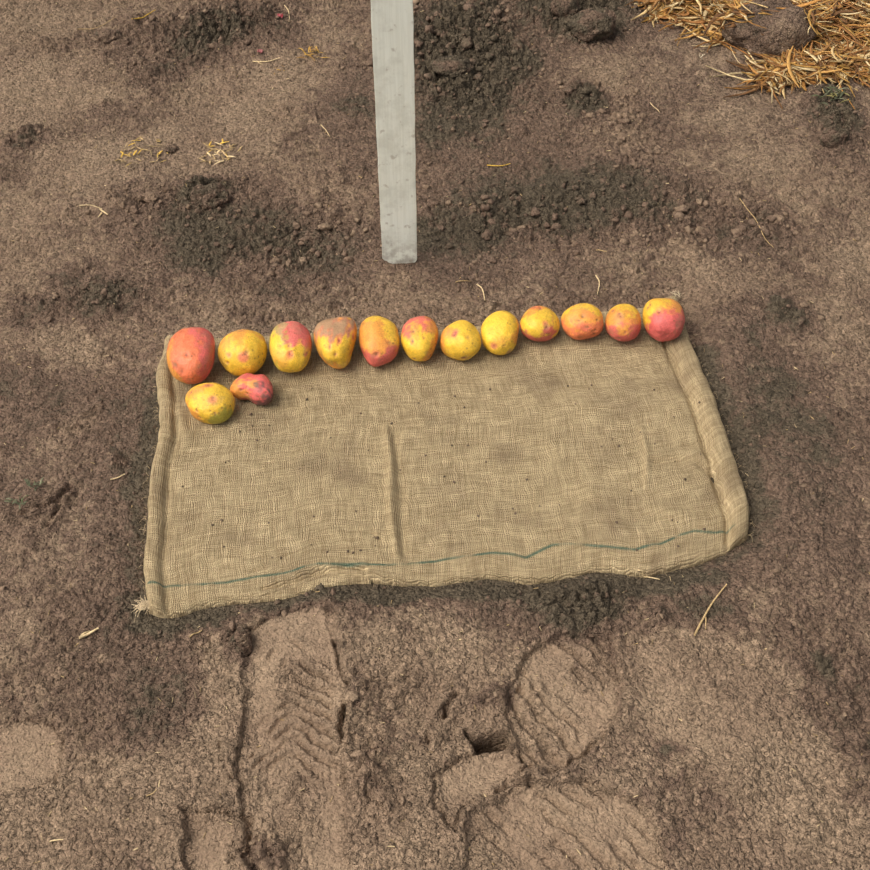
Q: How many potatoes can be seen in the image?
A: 14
